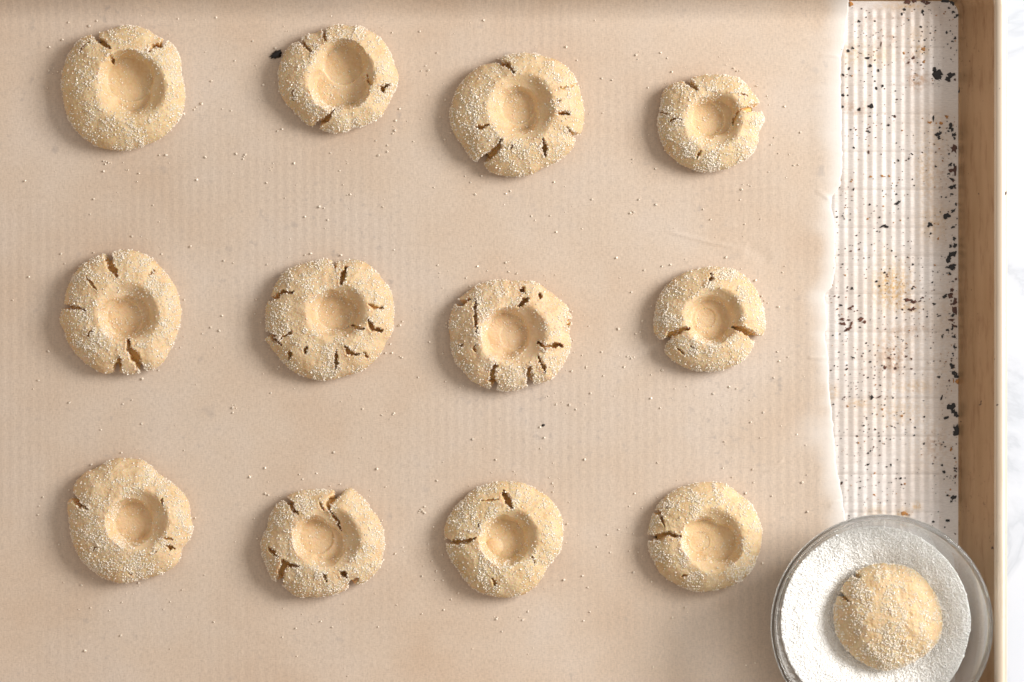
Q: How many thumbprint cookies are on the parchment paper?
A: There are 12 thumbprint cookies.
